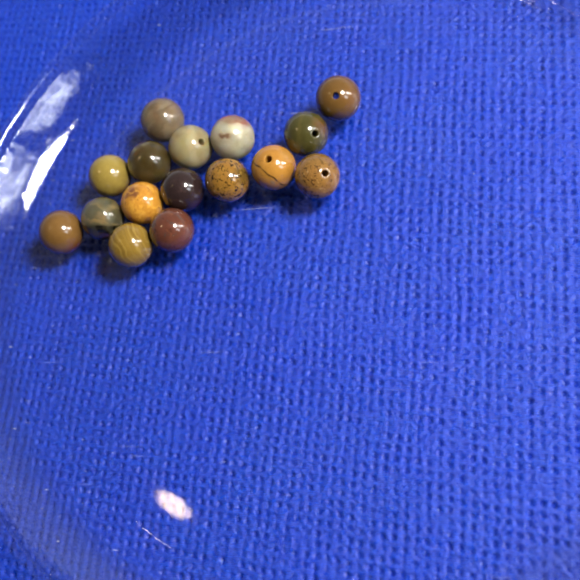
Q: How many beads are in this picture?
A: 16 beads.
